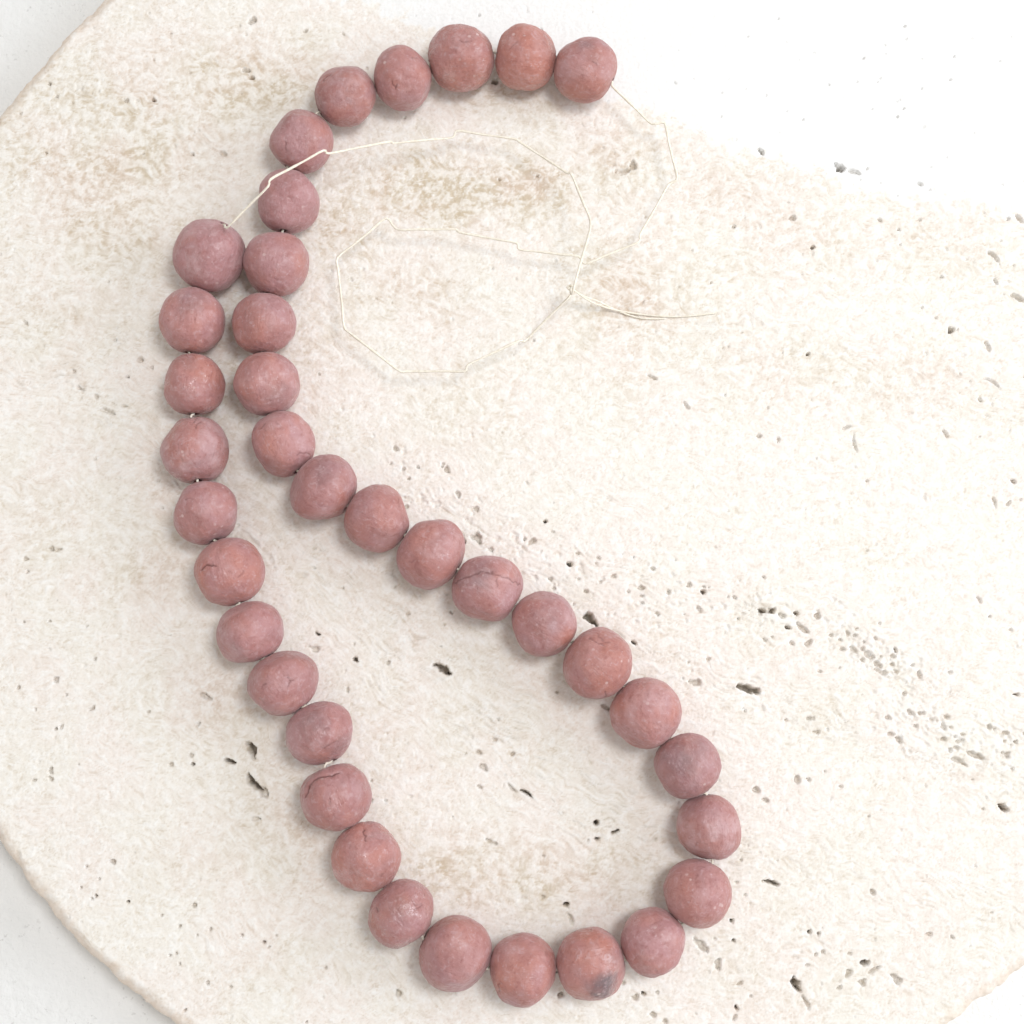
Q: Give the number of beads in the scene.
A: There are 37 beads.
